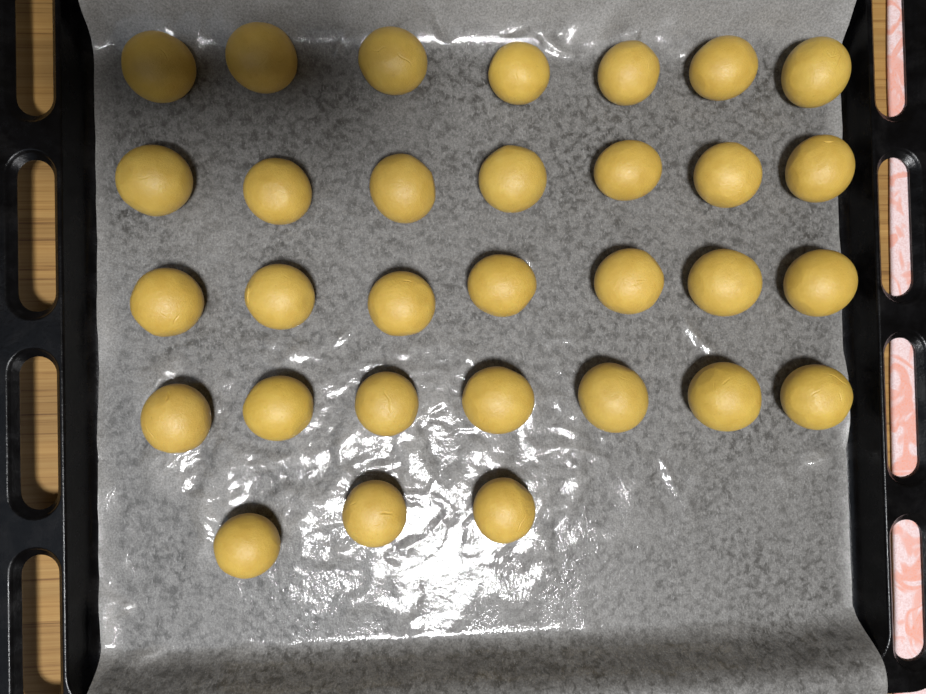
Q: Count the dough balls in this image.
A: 31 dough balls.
